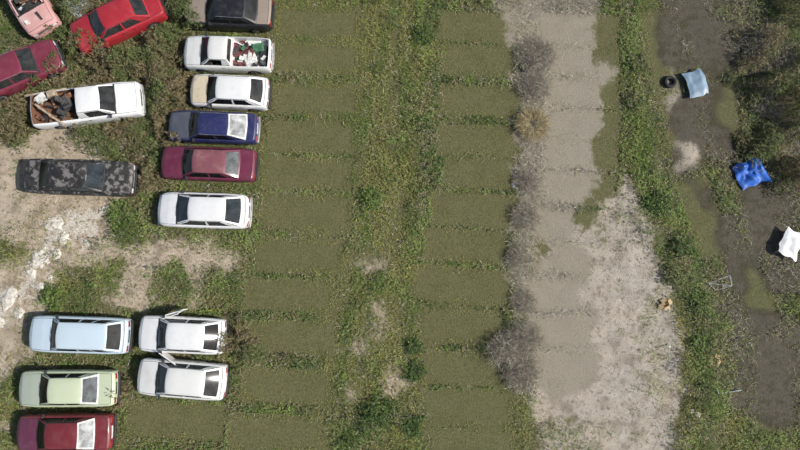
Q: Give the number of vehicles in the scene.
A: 16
